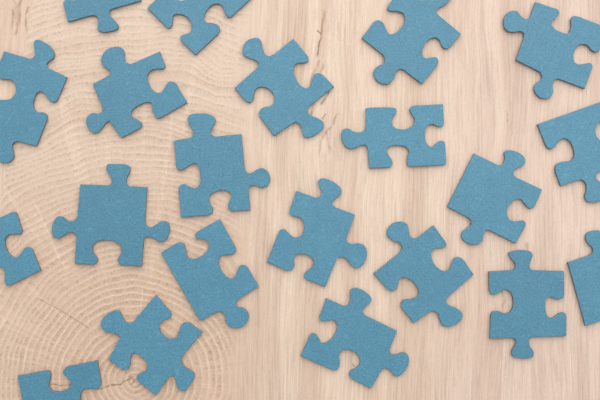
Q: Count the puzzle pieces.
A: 21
